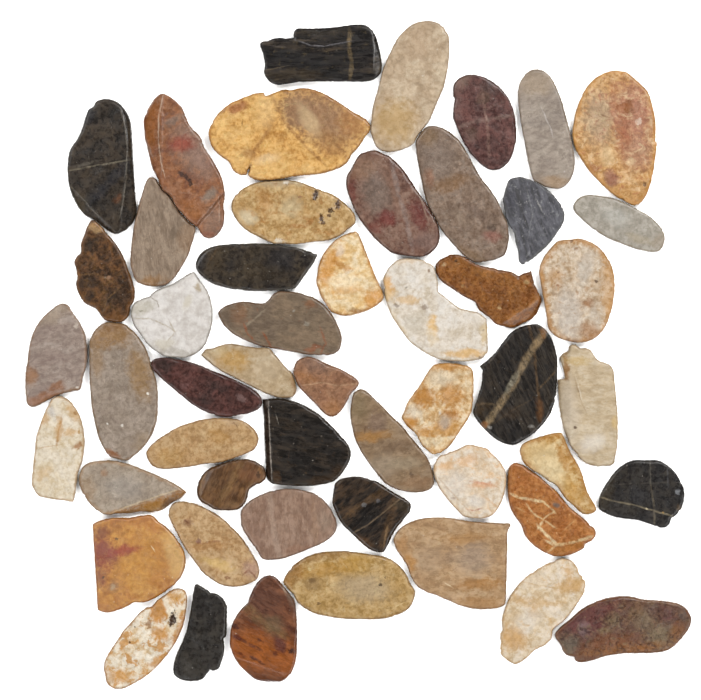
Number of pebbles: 51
